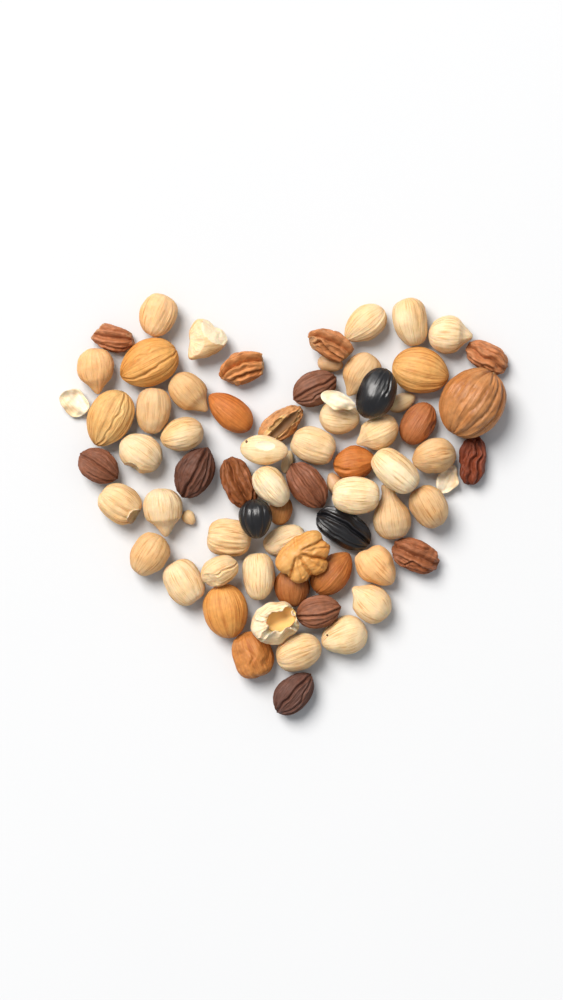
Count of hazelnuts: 34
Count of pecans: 14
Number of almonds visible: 11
